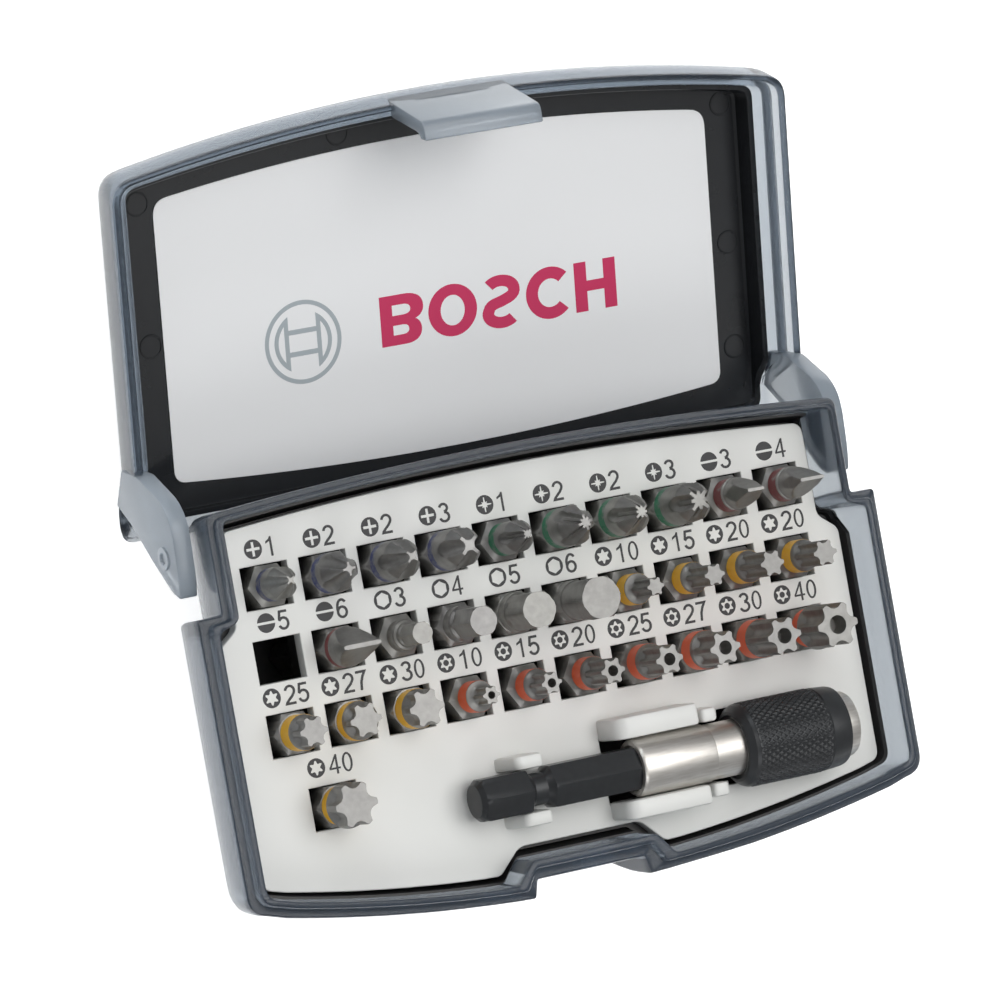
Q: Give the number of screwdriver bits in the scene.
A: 30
